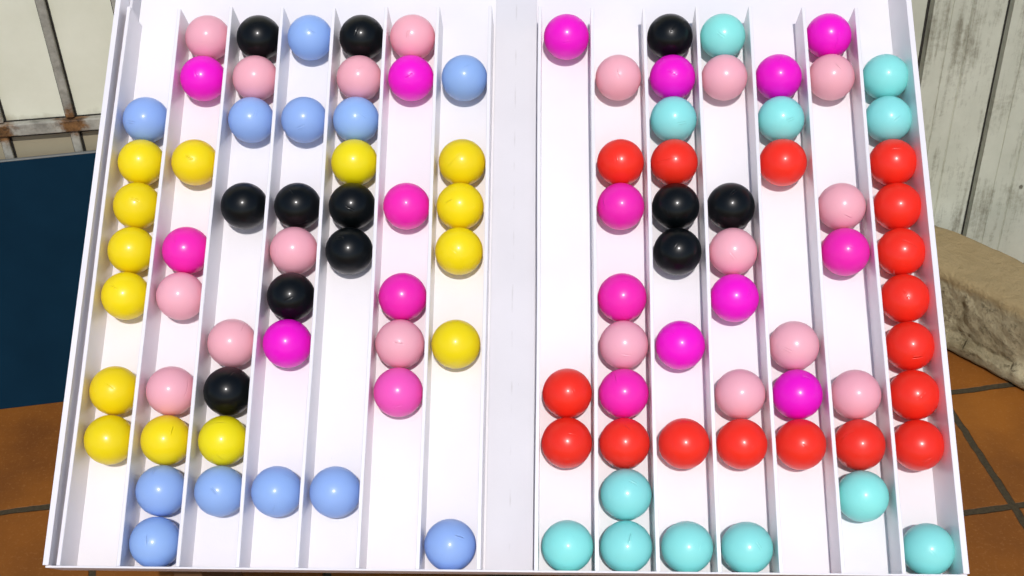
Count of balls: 103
